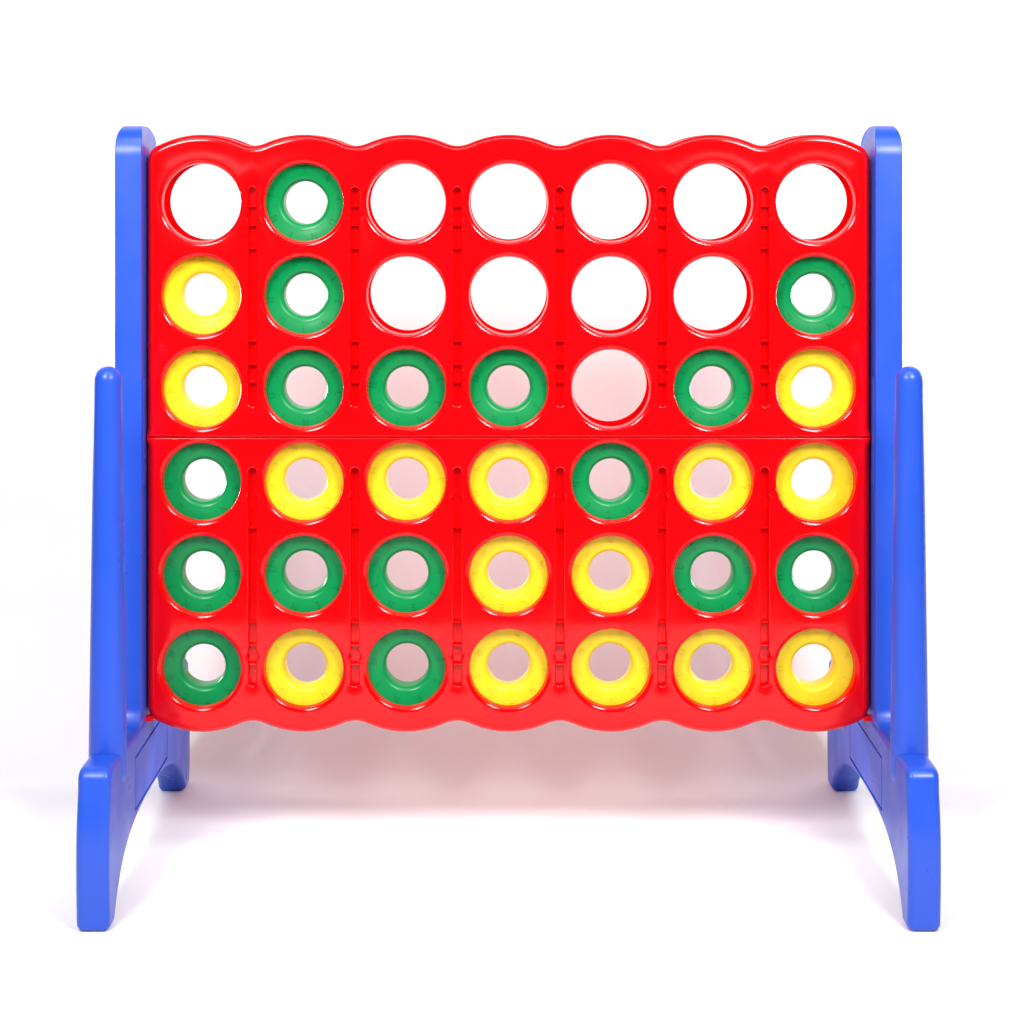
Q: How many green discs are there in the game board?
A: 16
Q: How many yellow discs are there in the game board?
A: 15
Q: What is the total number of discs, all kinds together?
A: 31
